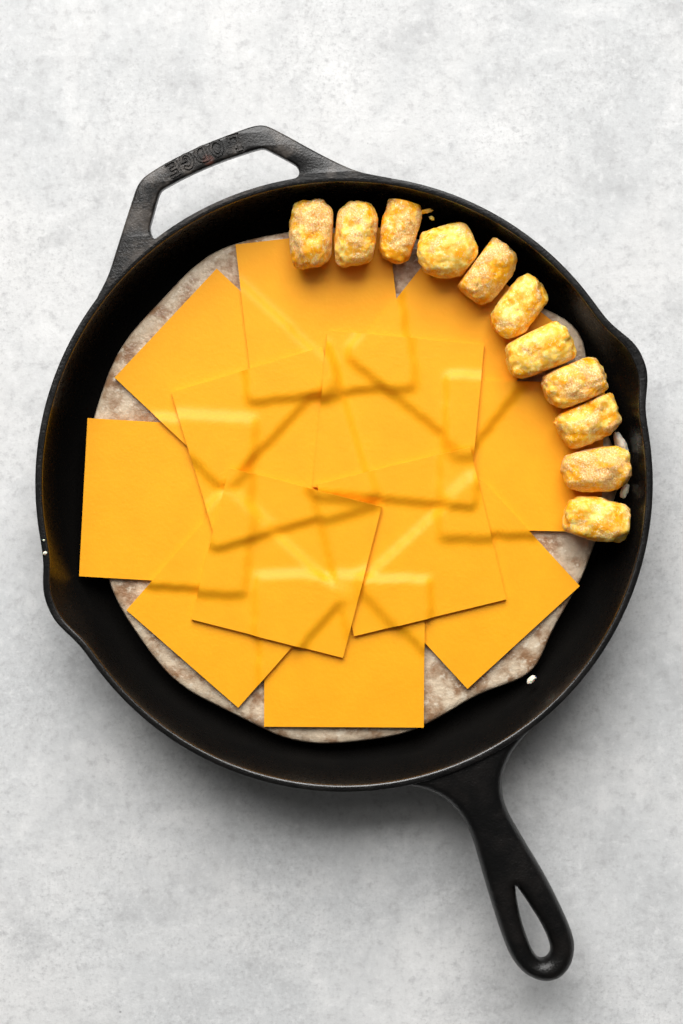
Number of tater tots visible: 11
